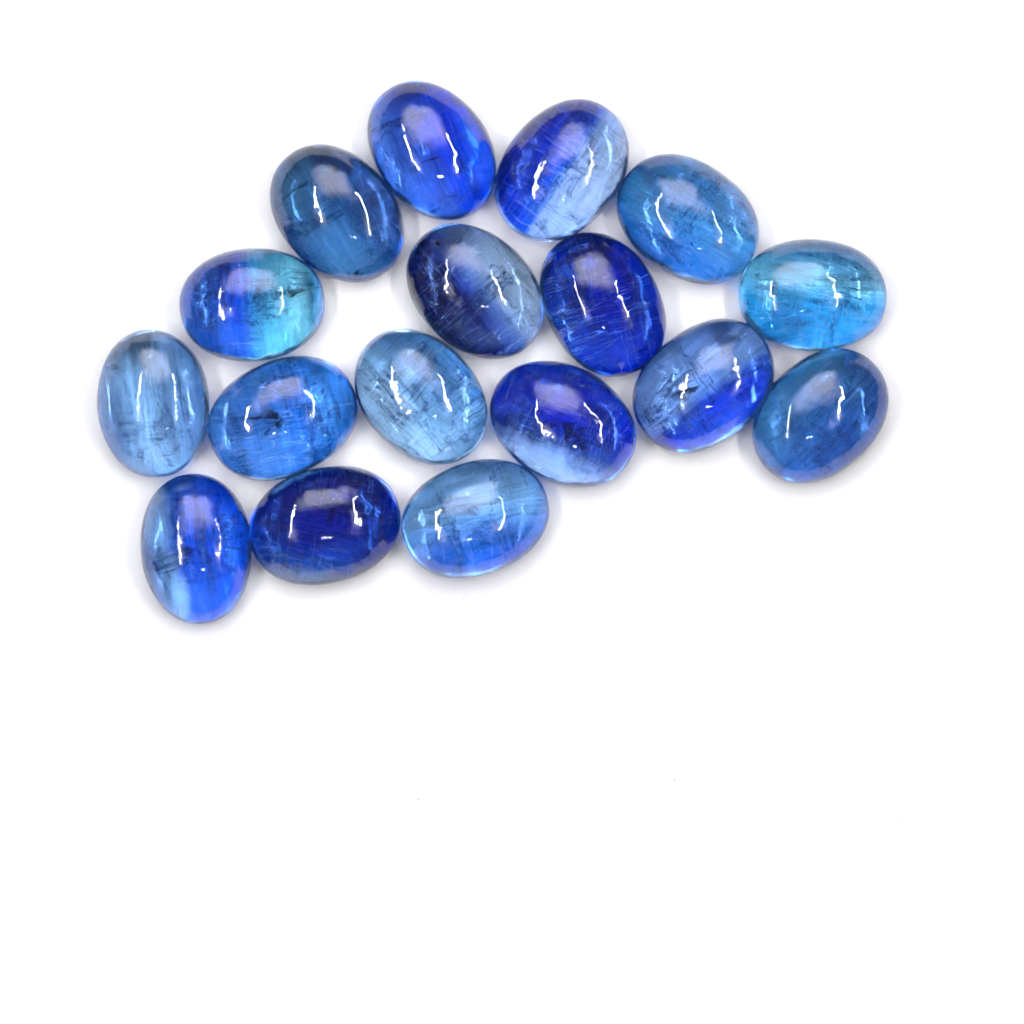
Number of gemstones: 17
